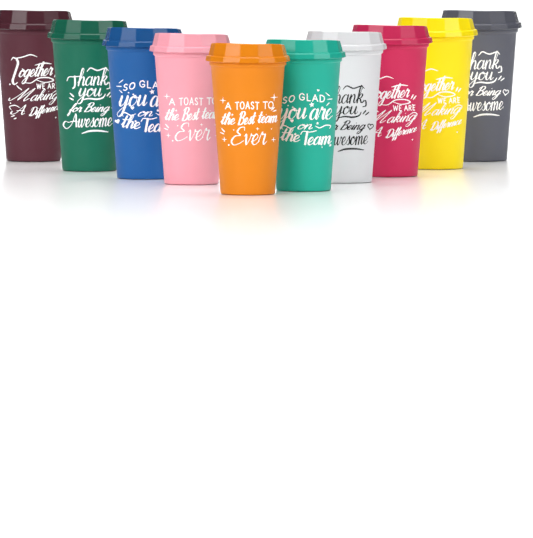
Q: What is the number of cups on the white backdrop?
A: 10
